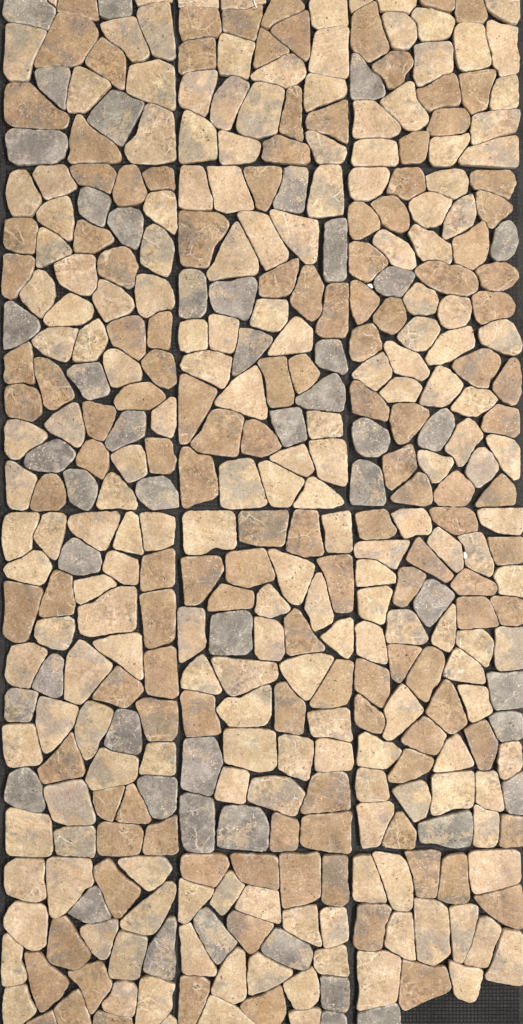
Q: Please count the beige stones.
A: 192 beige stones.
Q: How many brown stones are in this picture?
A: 135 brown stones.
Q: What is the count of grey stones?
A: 49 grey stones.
